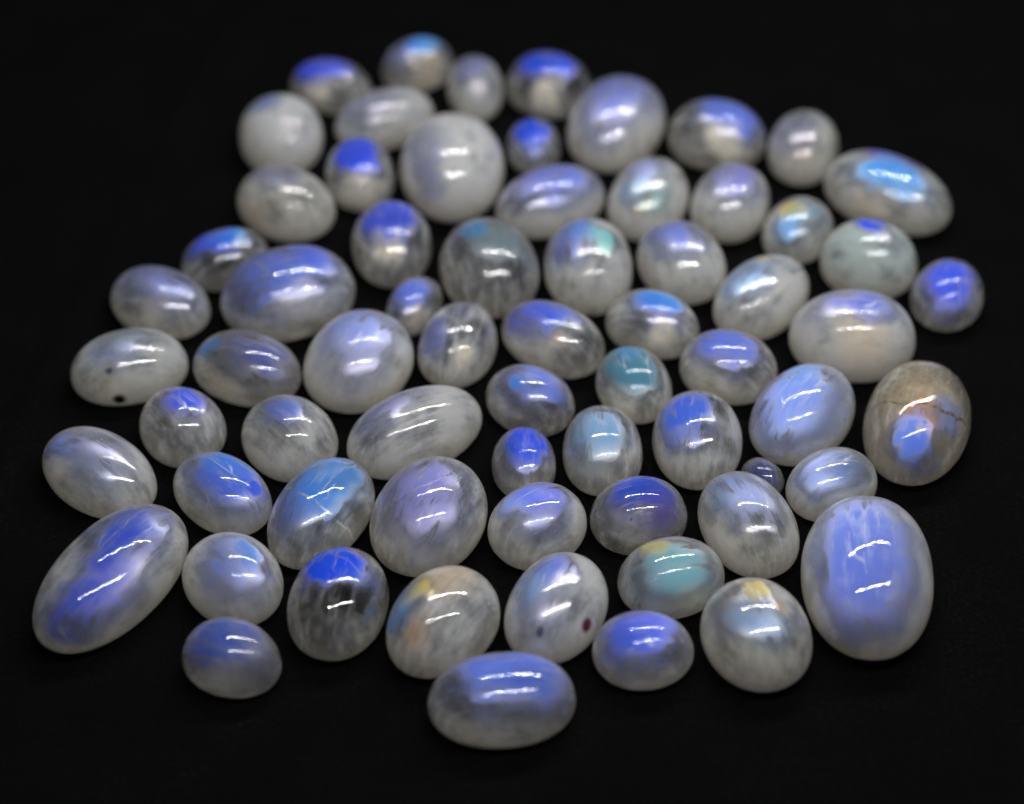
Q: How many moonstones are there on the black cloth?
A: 67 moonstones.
